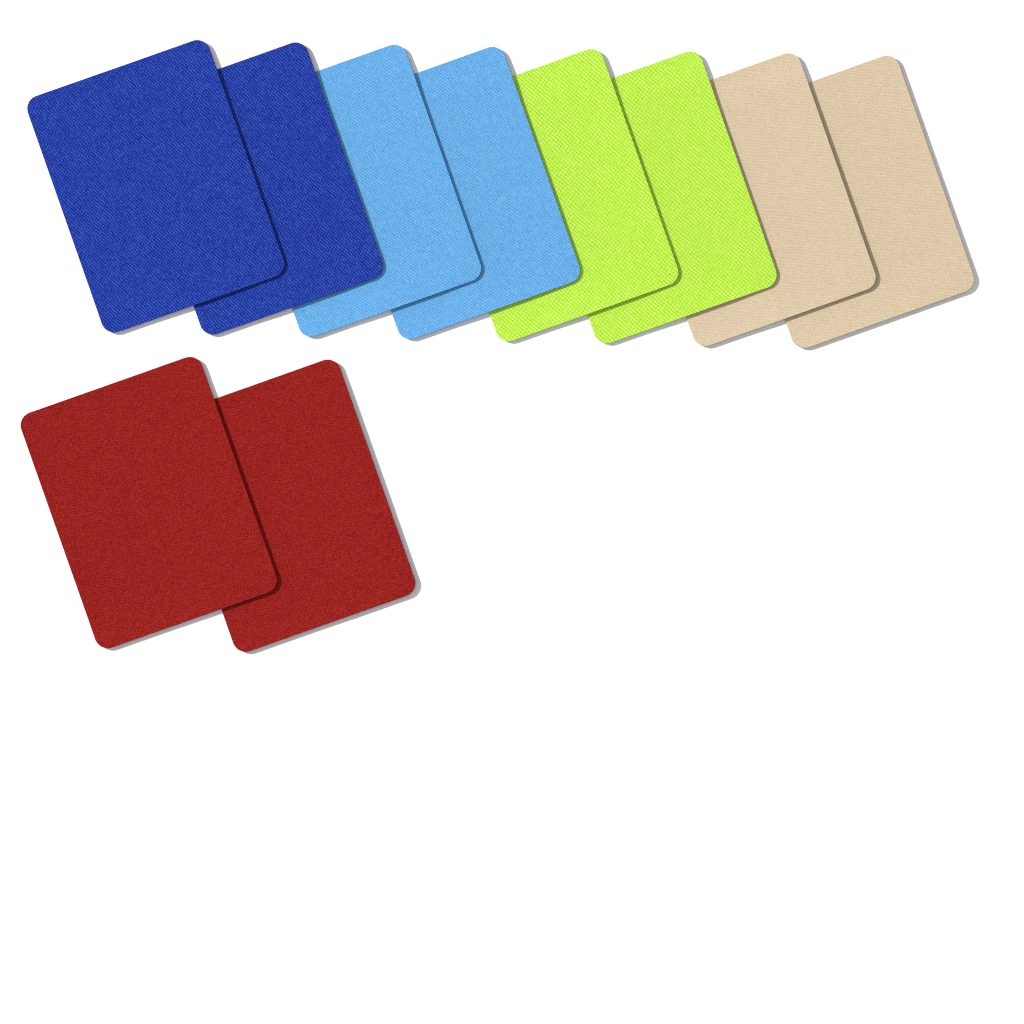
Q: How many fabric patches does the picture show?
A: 10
